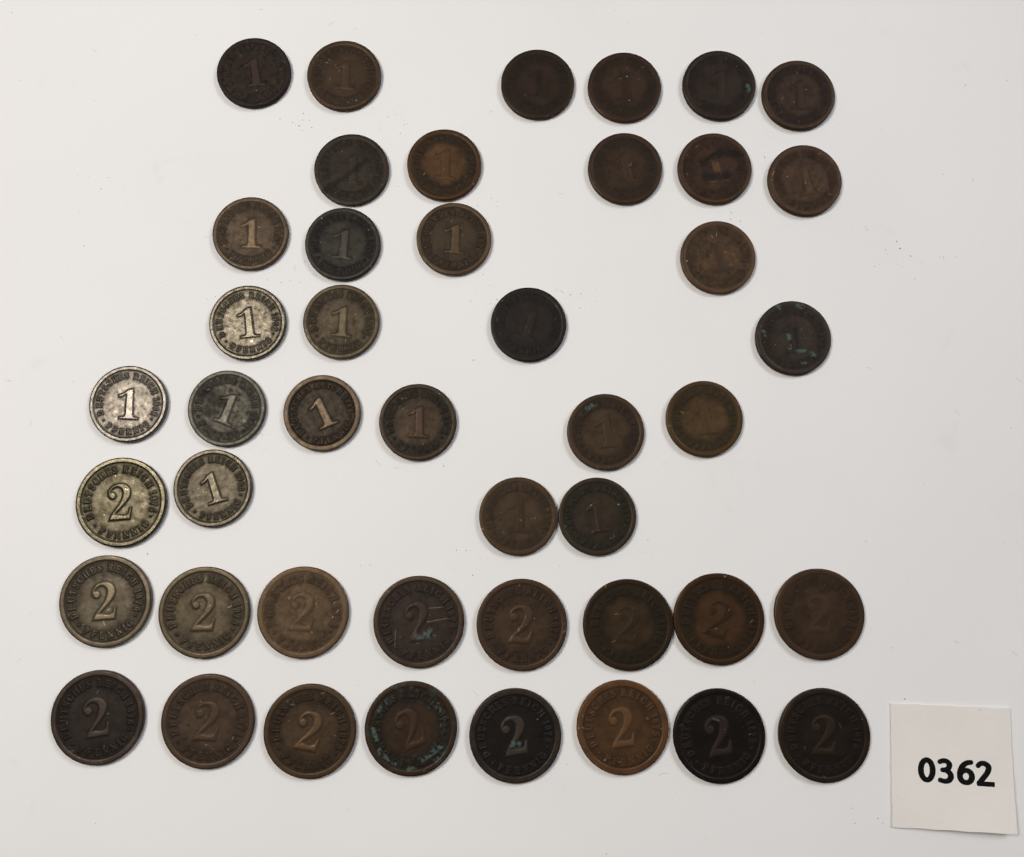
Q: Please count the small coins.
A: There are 28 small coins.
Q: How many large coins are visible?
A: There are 17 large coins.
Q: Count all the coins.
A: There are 45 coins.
